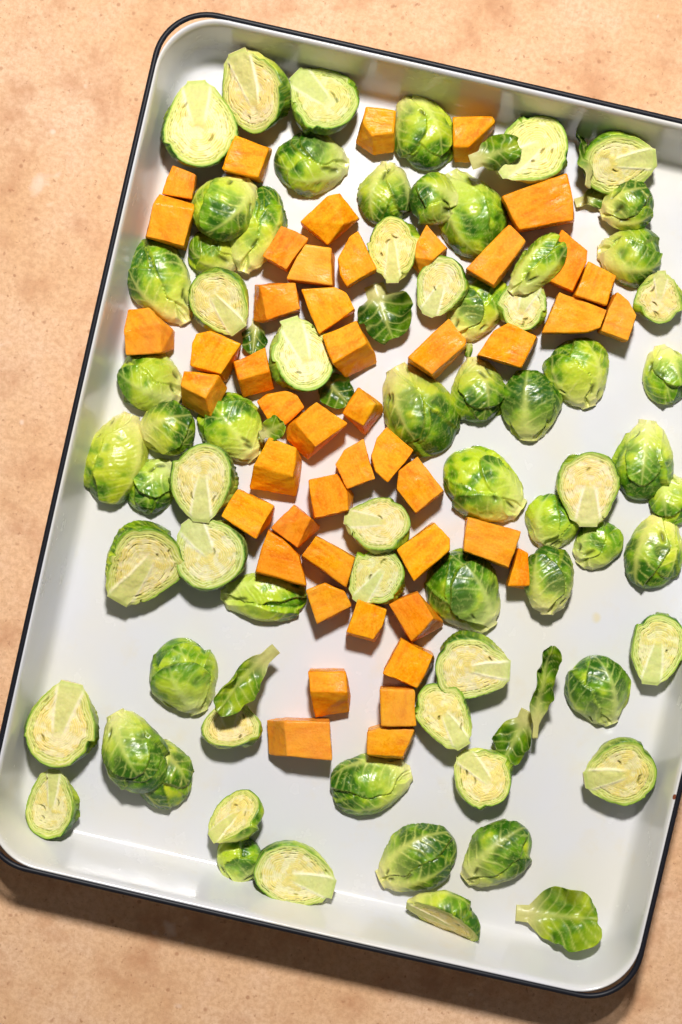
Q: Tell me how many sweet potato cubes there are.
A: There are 48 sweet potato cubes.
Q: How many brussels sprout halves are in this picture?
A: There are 68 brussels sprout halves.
